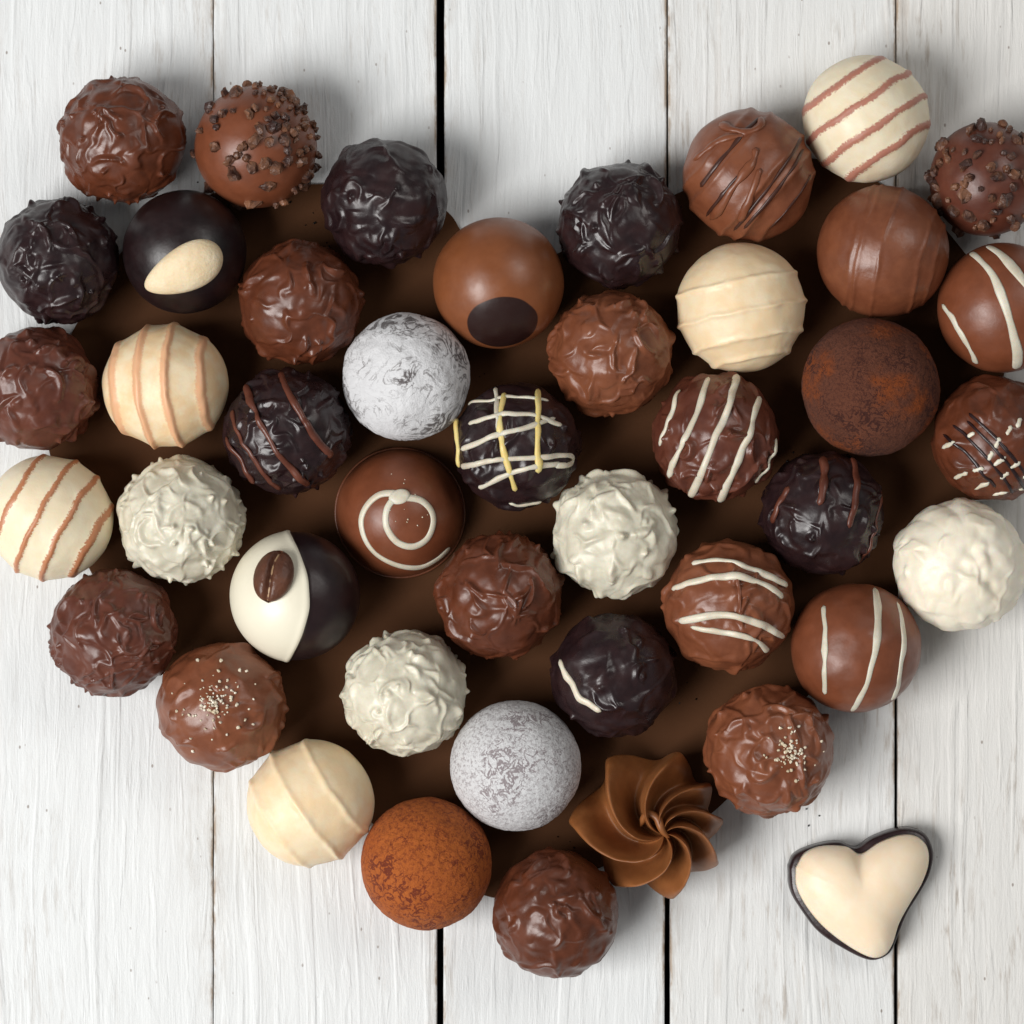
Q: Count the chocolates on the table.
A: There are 44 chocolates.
